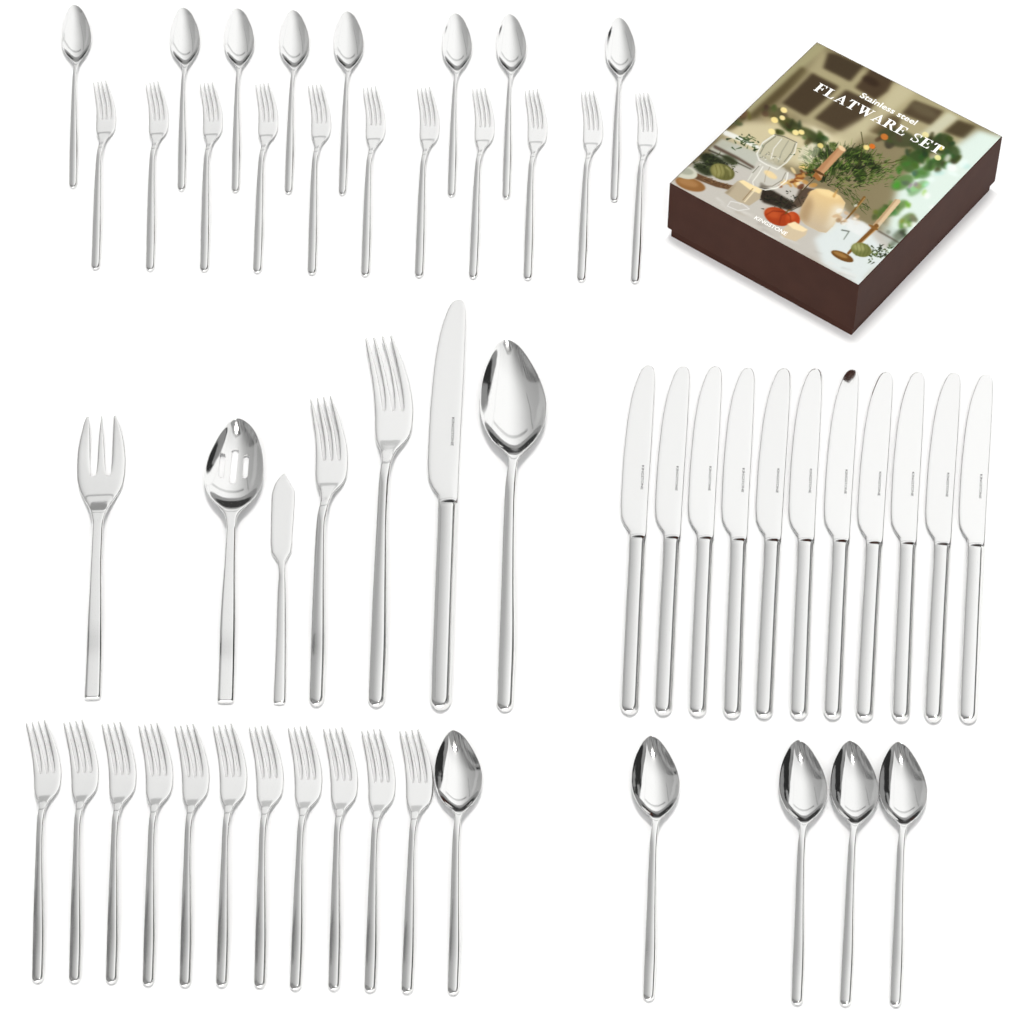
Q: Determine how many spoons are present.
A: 15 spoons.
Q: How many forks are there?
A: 25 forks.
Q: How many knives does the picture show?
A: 13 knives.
